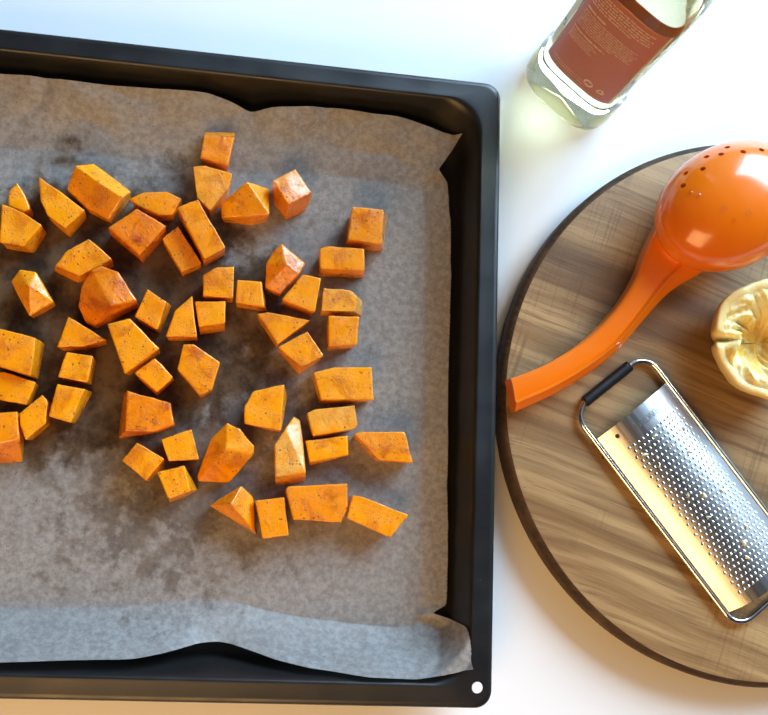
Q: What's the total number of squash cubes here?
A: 53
